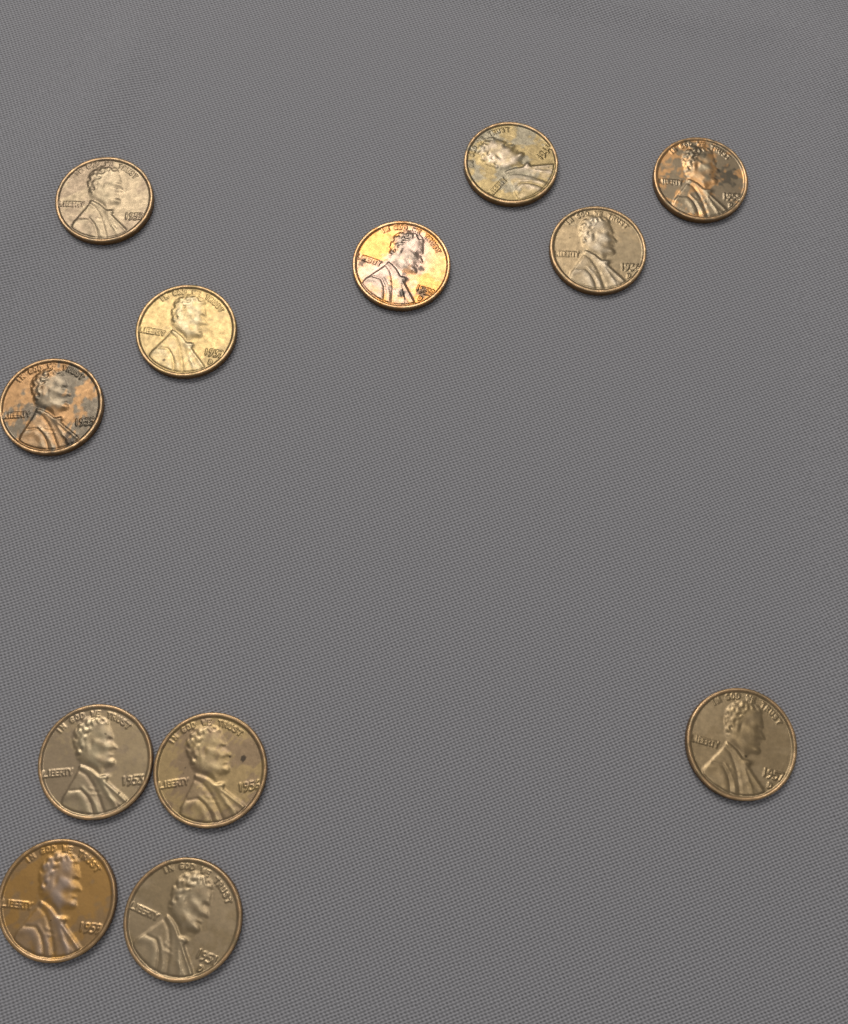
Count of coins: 12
